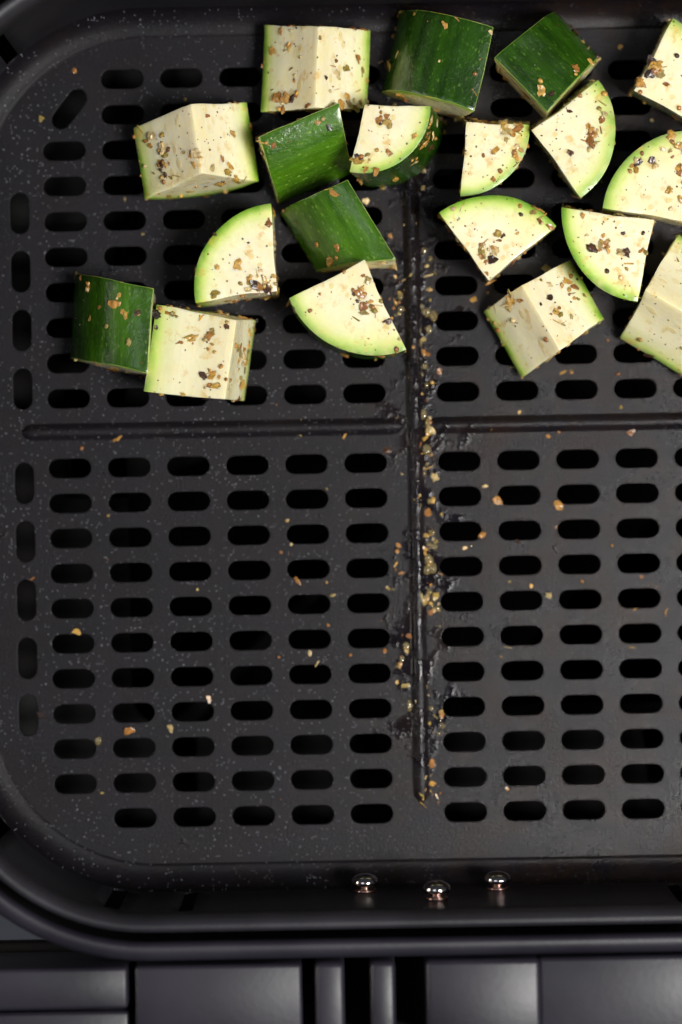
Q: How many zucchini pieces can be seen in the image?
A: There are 19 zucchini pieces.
